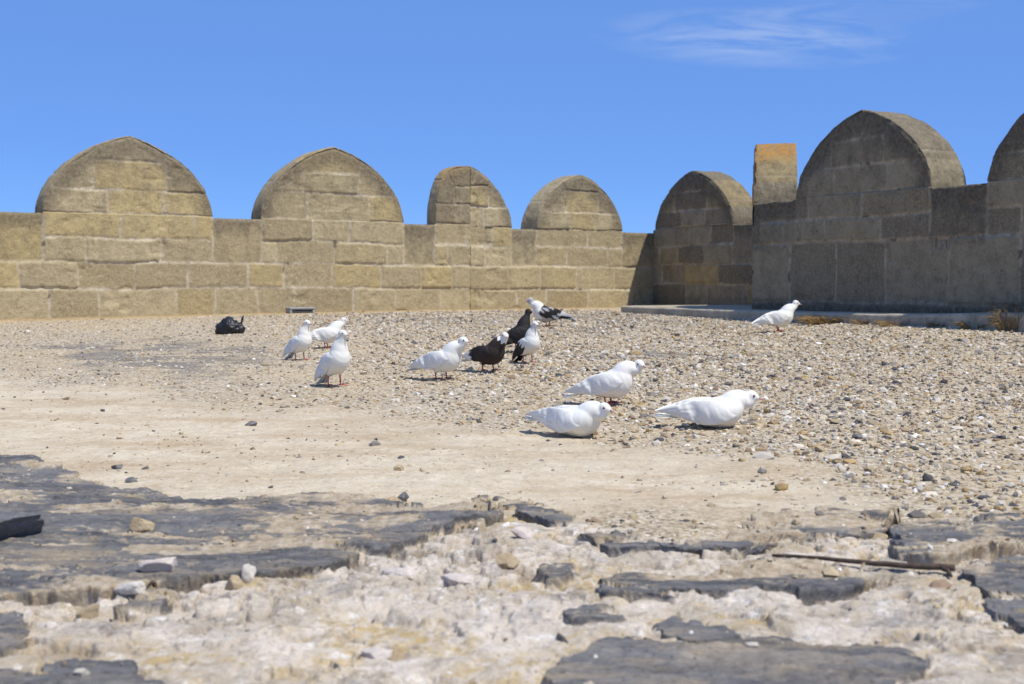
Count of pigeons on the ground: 12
